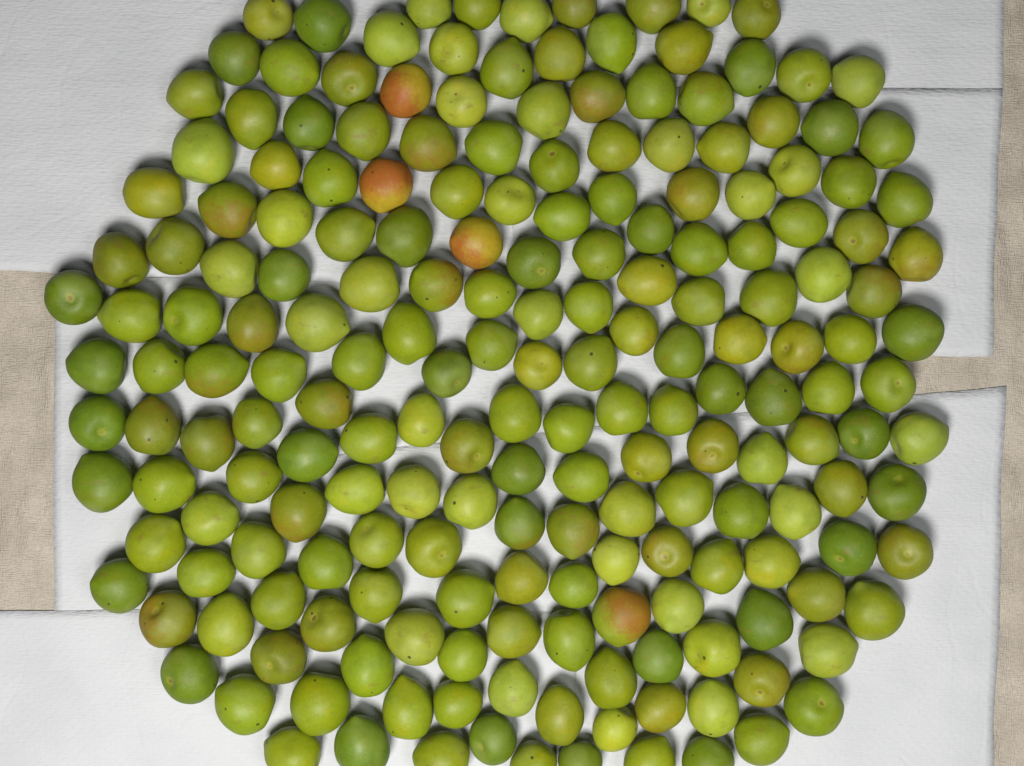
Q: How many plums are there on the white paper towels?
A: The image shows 200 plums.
